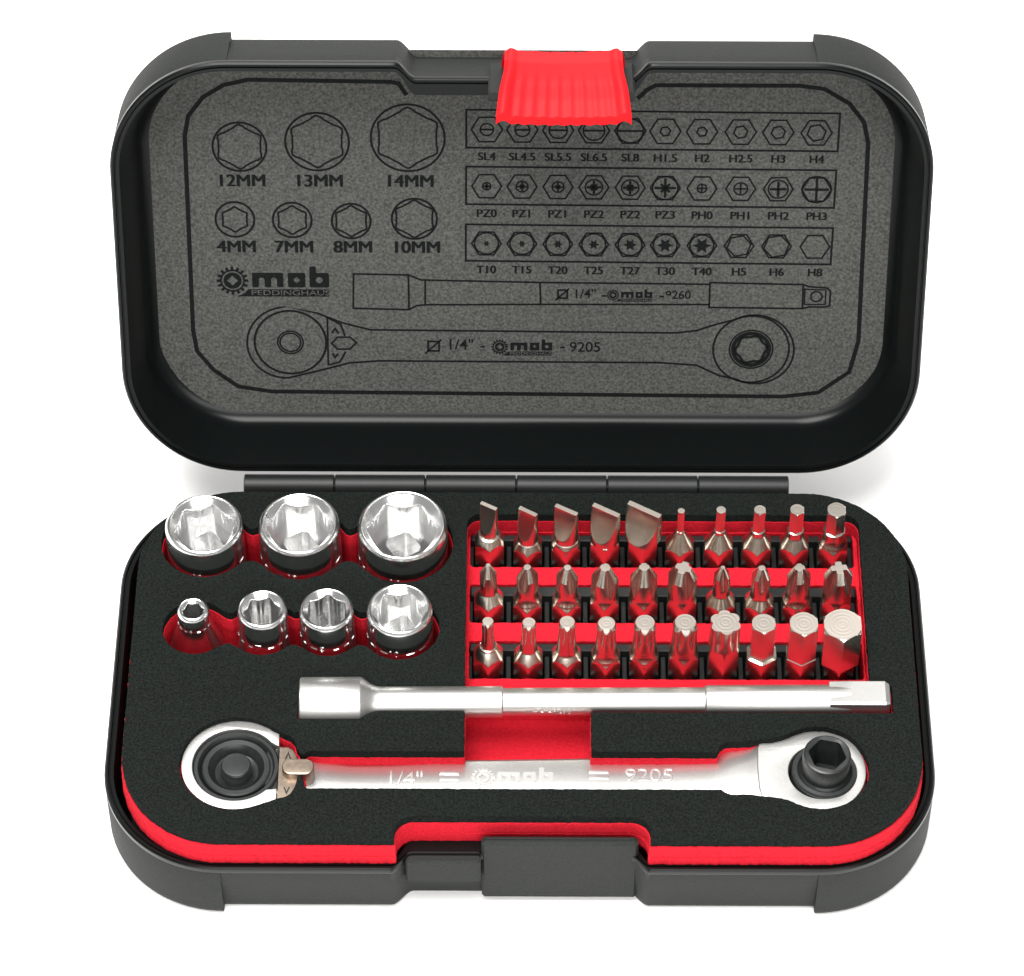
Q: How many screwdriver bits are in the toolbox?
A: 30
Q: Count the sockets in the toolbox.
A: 7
